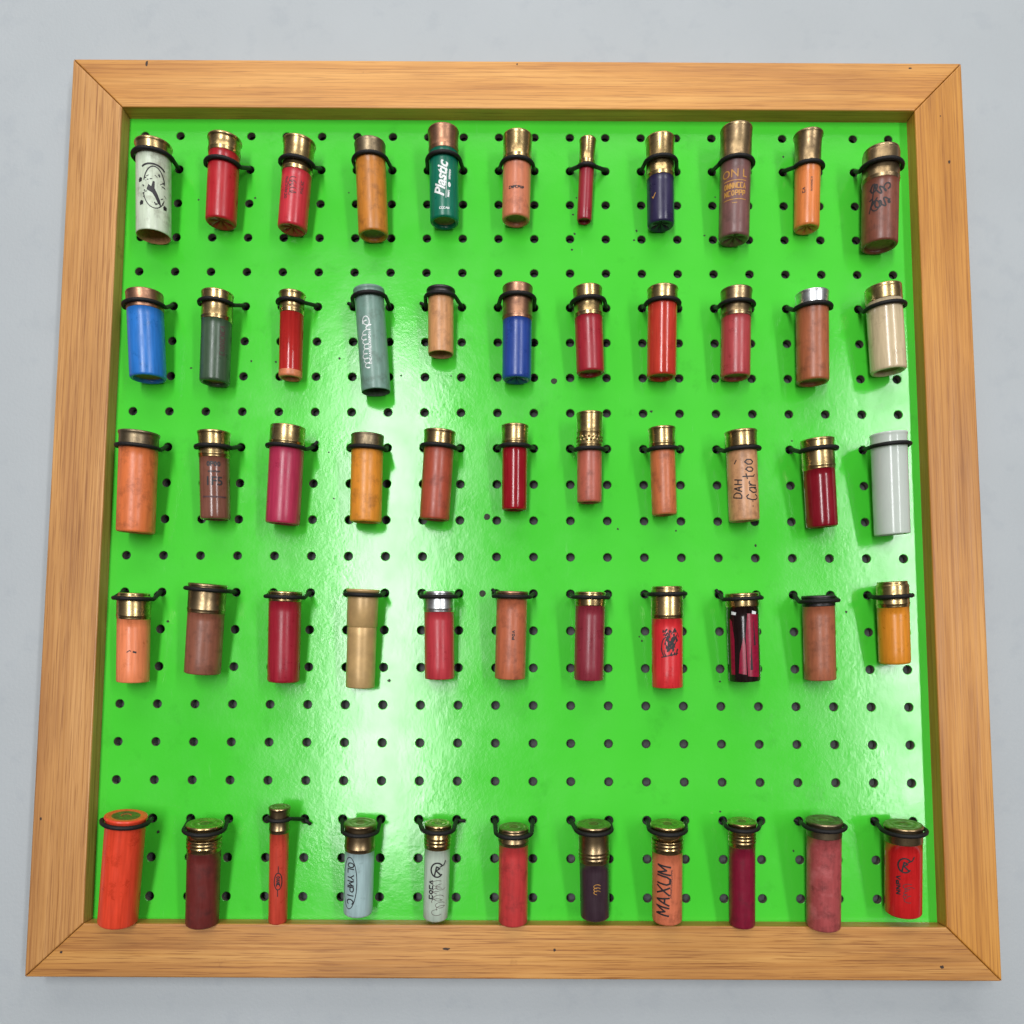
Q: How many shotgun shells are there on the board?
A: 55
